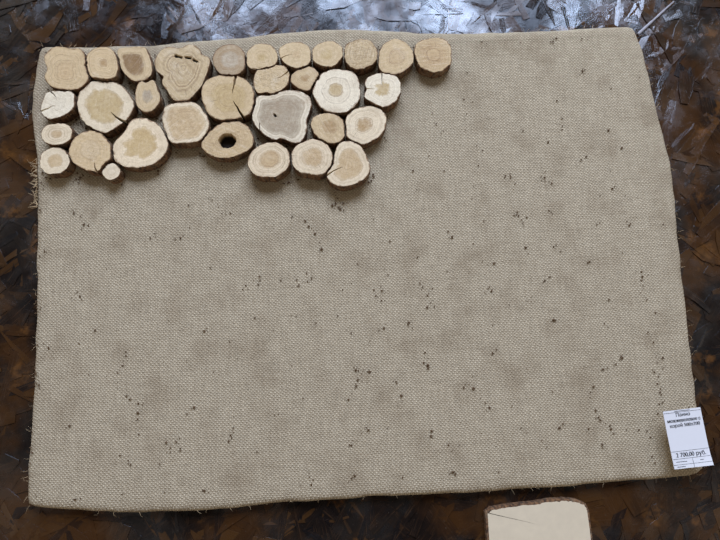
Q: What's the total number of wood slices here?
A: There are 32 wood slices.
